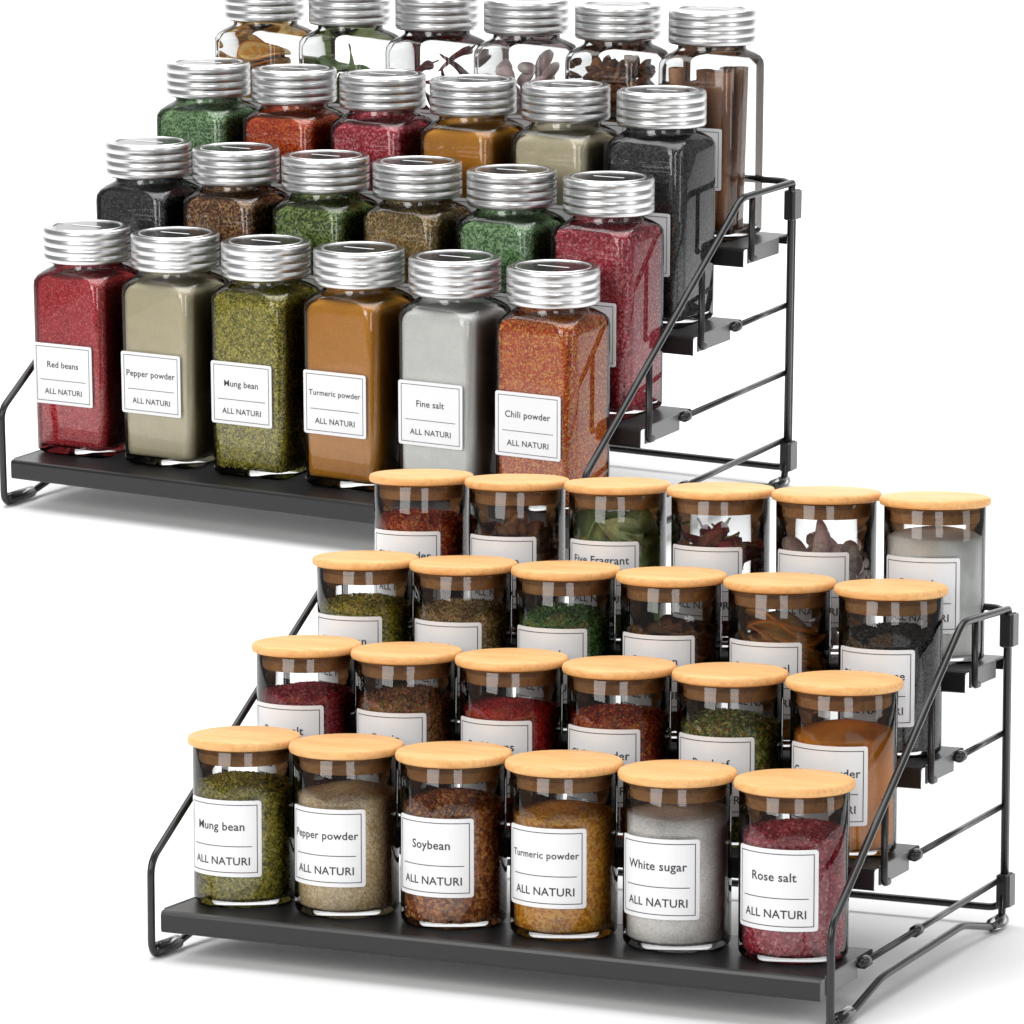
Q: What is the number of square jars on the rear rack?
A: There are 24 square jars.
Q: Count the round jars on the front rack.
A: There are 24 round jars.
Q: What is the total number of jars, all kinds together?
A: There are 48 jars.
